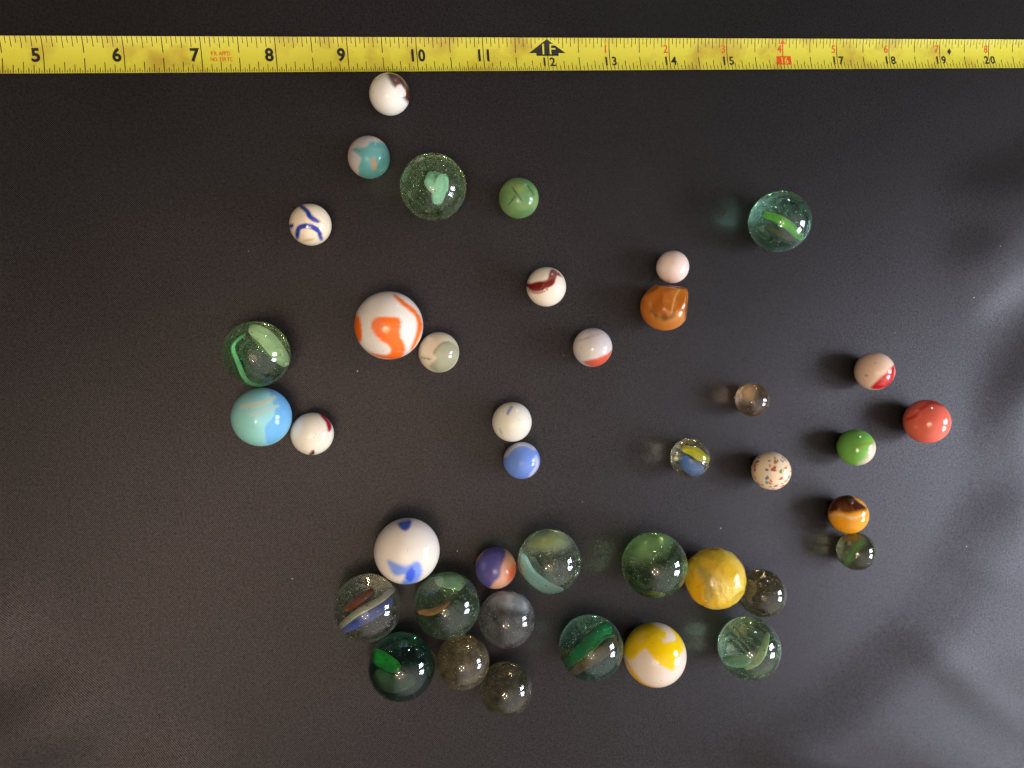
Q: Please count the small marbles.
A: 20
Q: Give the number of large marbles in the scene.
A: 20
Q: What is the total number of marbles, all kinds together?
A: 40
